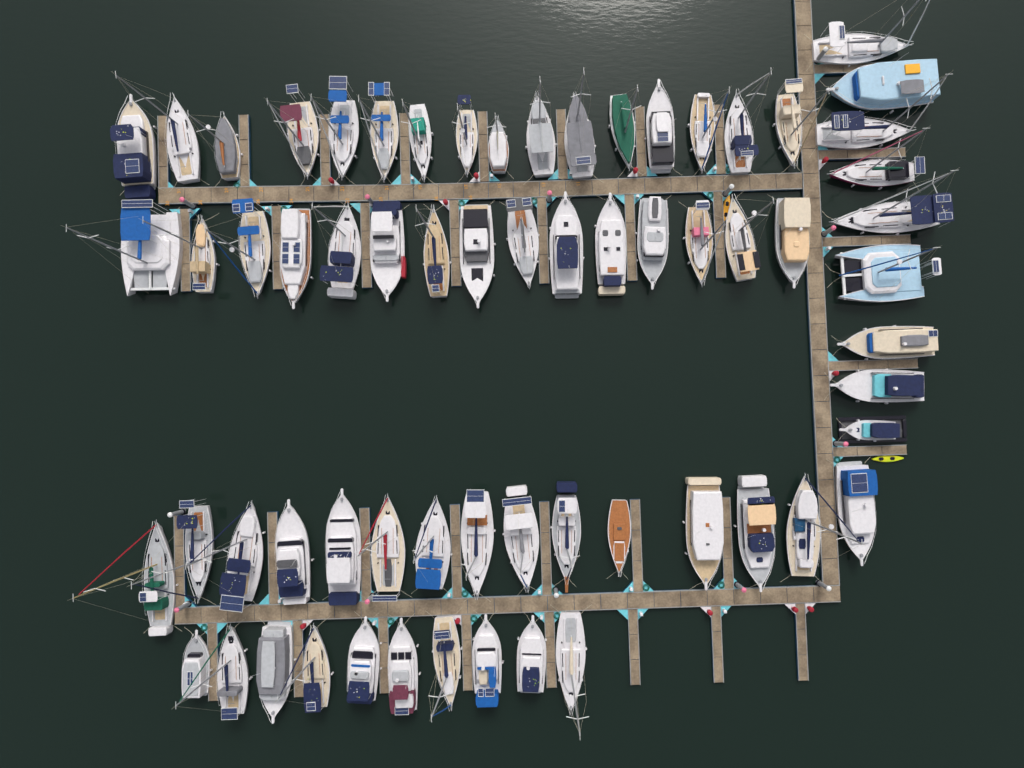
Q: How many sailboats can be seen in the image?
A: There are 41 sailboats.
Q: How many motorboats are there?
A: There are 24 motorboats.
